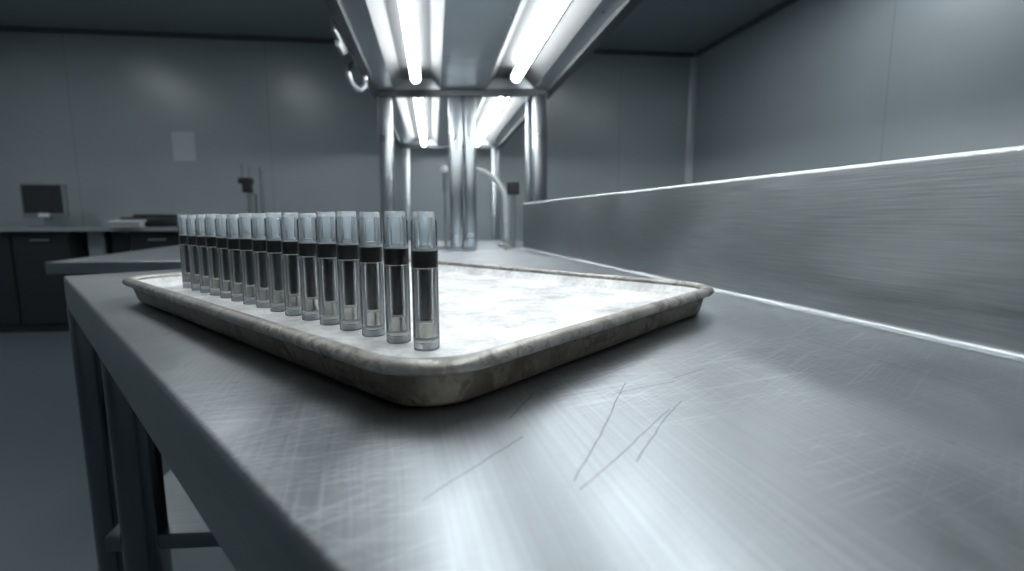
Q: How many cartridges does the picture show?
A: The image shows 16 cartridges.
